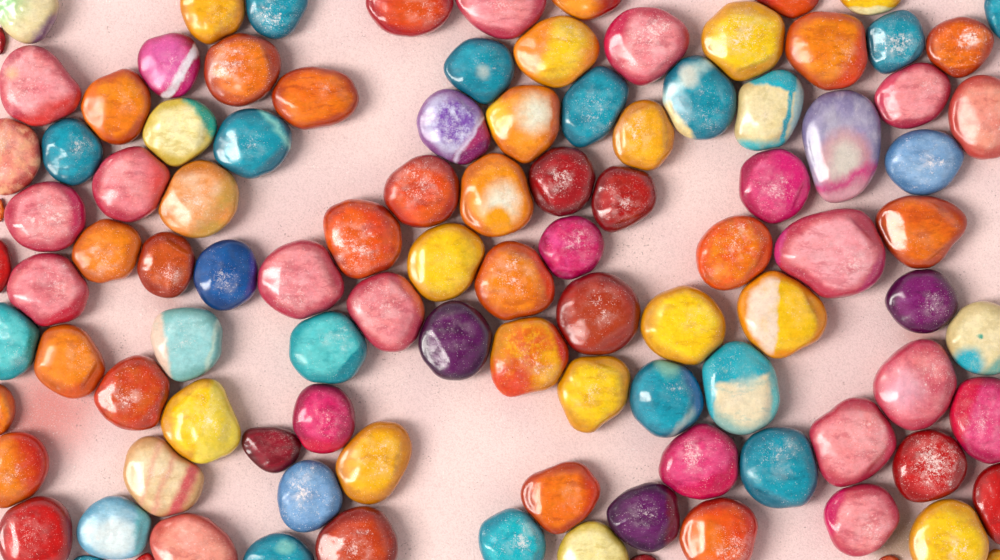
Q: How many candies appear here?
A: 106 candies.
